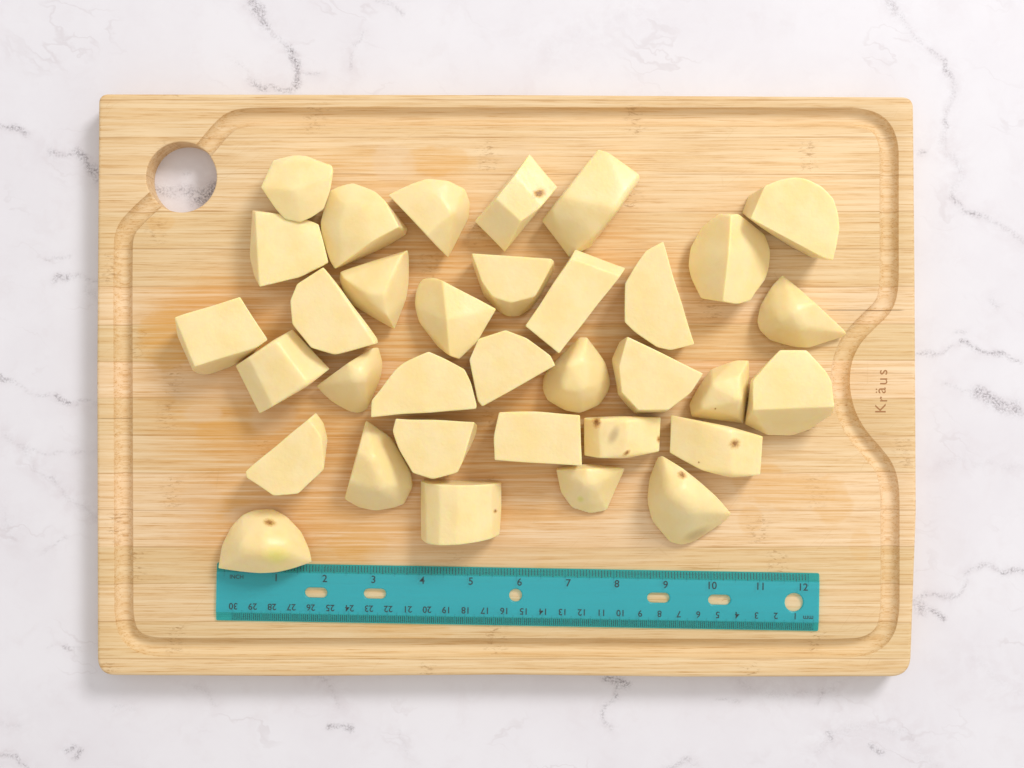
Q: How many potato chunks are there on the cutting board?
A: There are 34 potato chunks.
